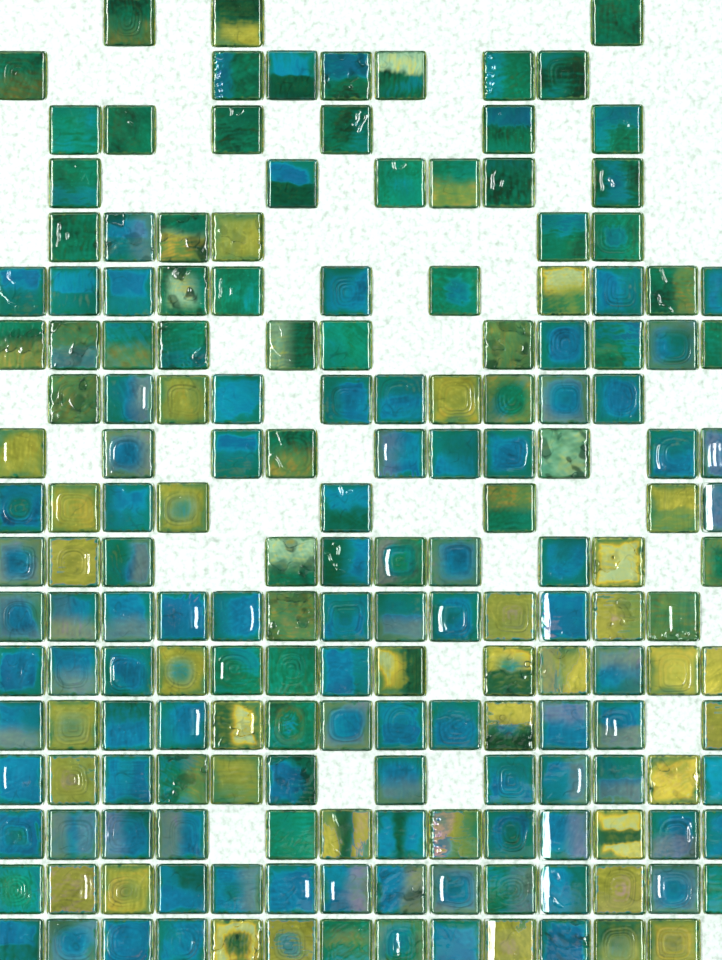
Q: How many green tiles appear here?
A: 56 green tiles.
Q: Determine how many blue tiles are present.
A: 86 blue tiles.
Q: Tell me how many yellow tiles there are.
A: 37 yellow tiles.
